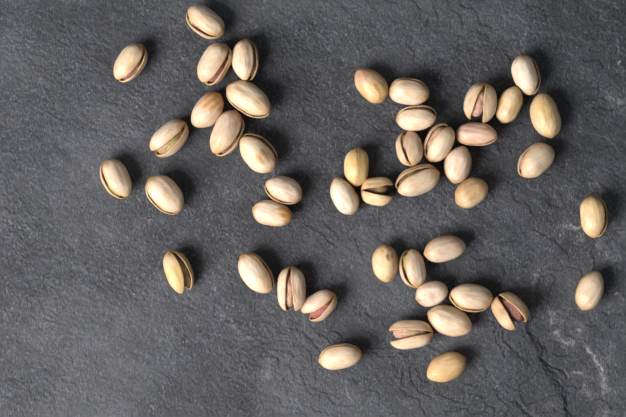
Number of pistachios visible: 46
